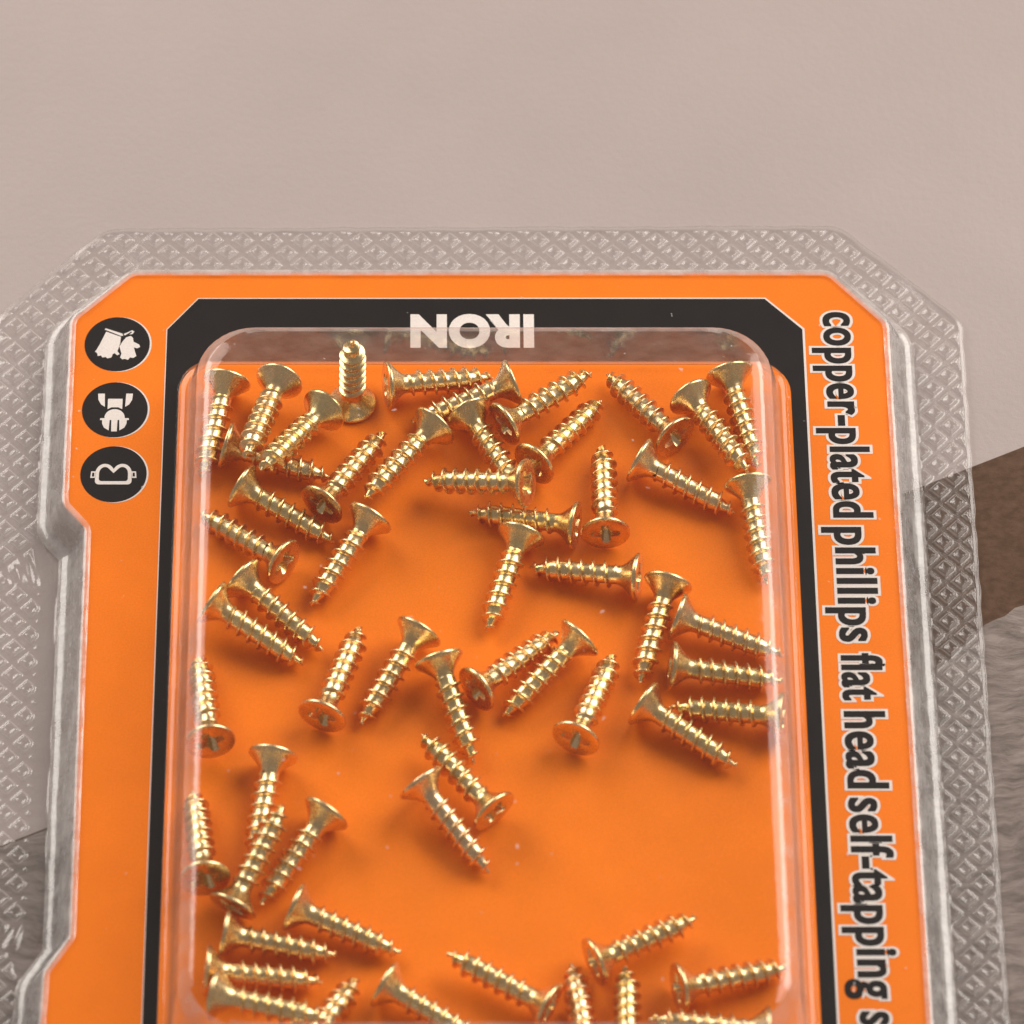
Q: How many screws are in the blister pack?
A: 57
